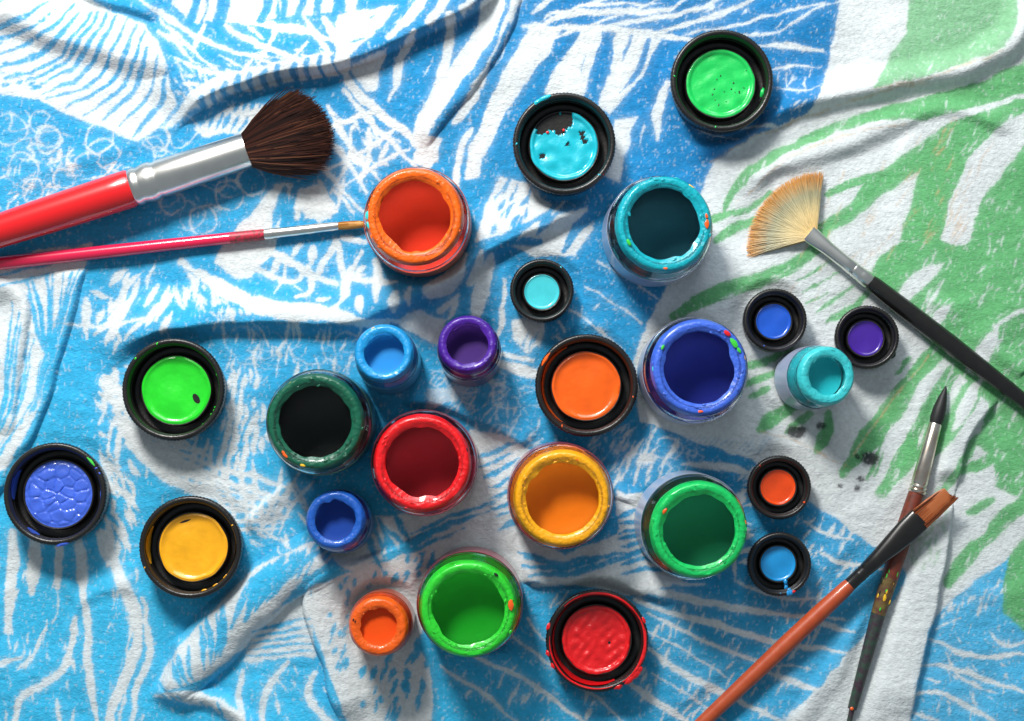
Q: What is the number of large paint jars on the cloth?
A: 8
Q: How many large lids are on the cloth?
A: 7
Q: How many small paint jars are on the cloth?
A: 5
